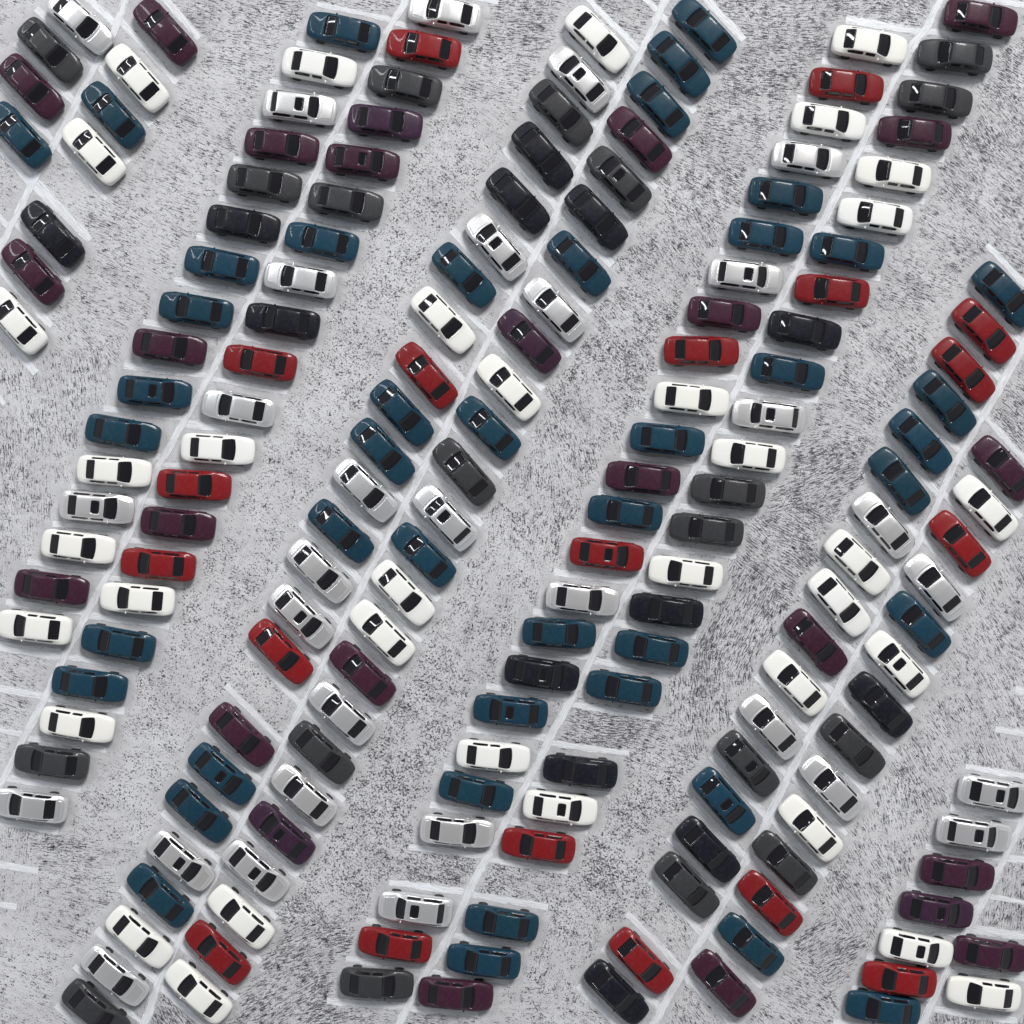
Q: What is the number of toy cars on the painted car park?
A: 186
